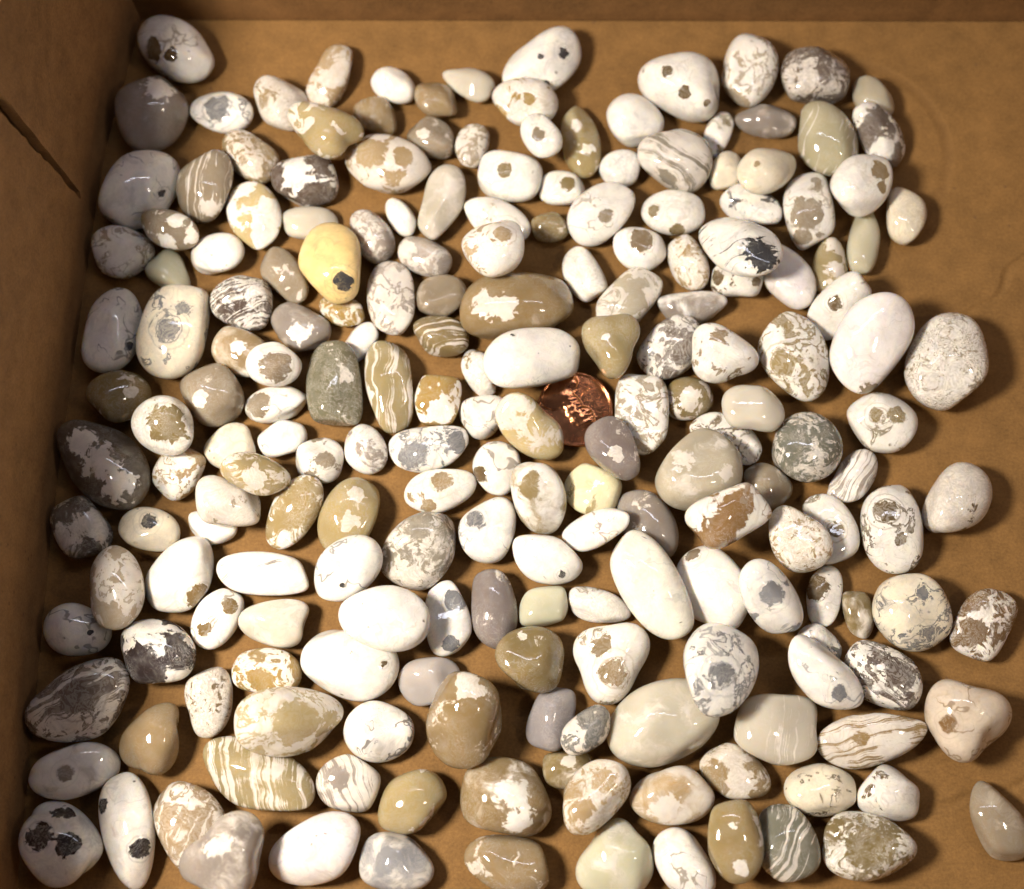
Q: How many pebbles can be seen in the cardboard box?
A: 200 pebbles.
